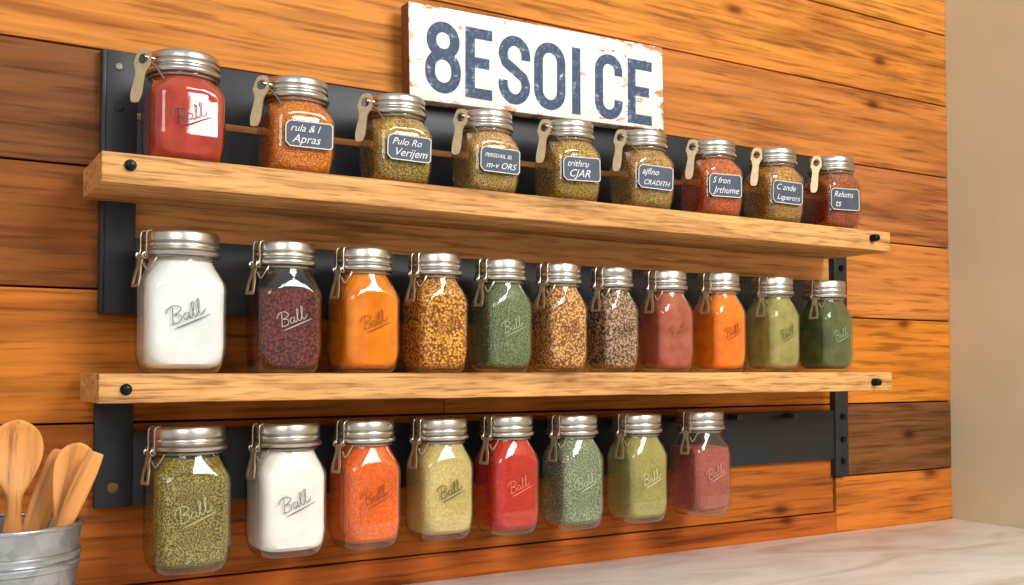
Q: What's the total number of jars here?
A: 28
